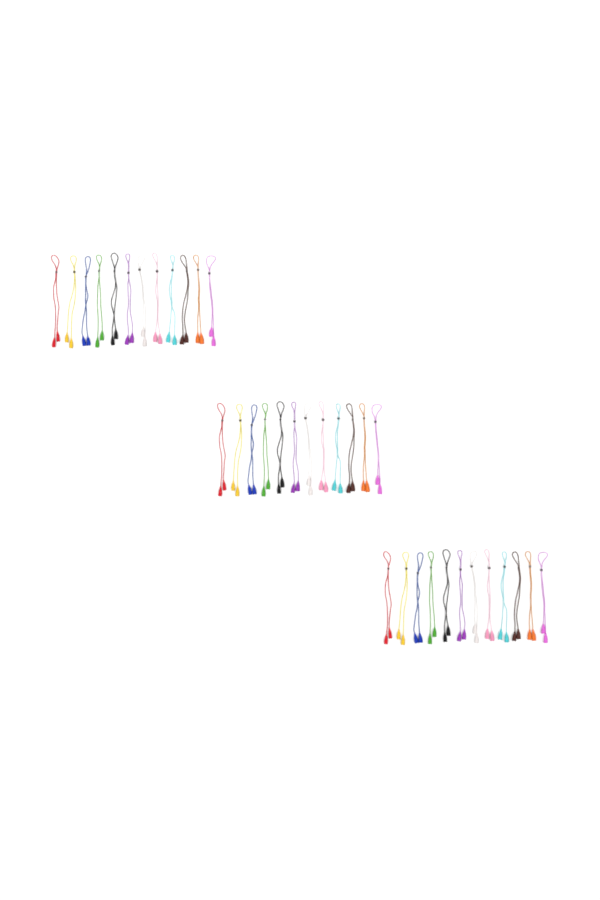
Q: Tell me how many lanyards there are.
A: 36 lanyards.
